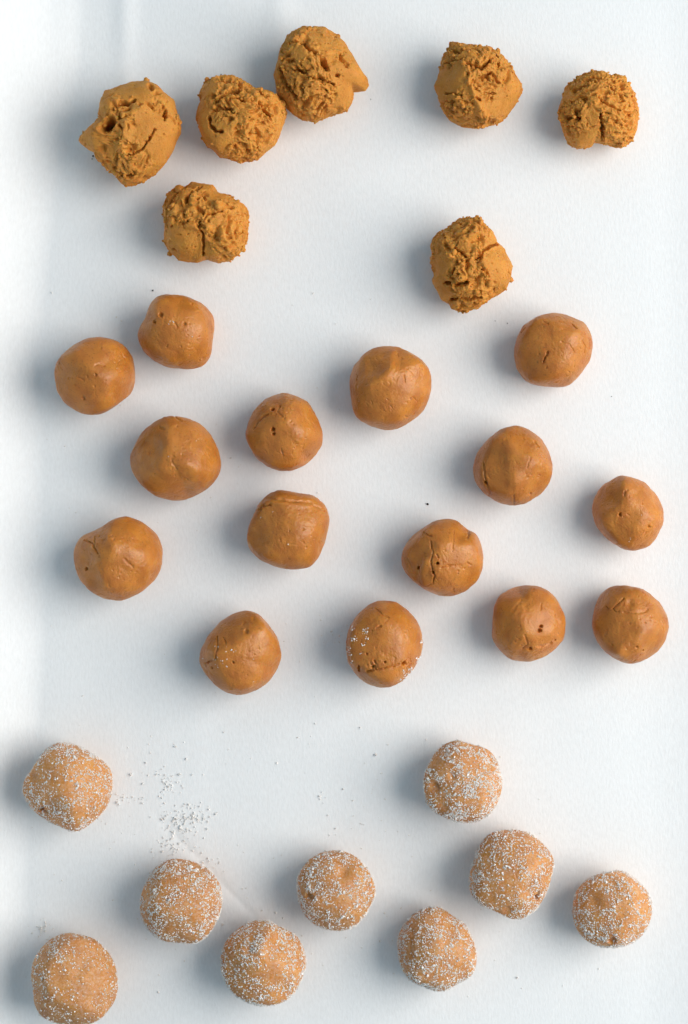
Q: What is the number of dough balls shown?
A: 31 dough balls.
